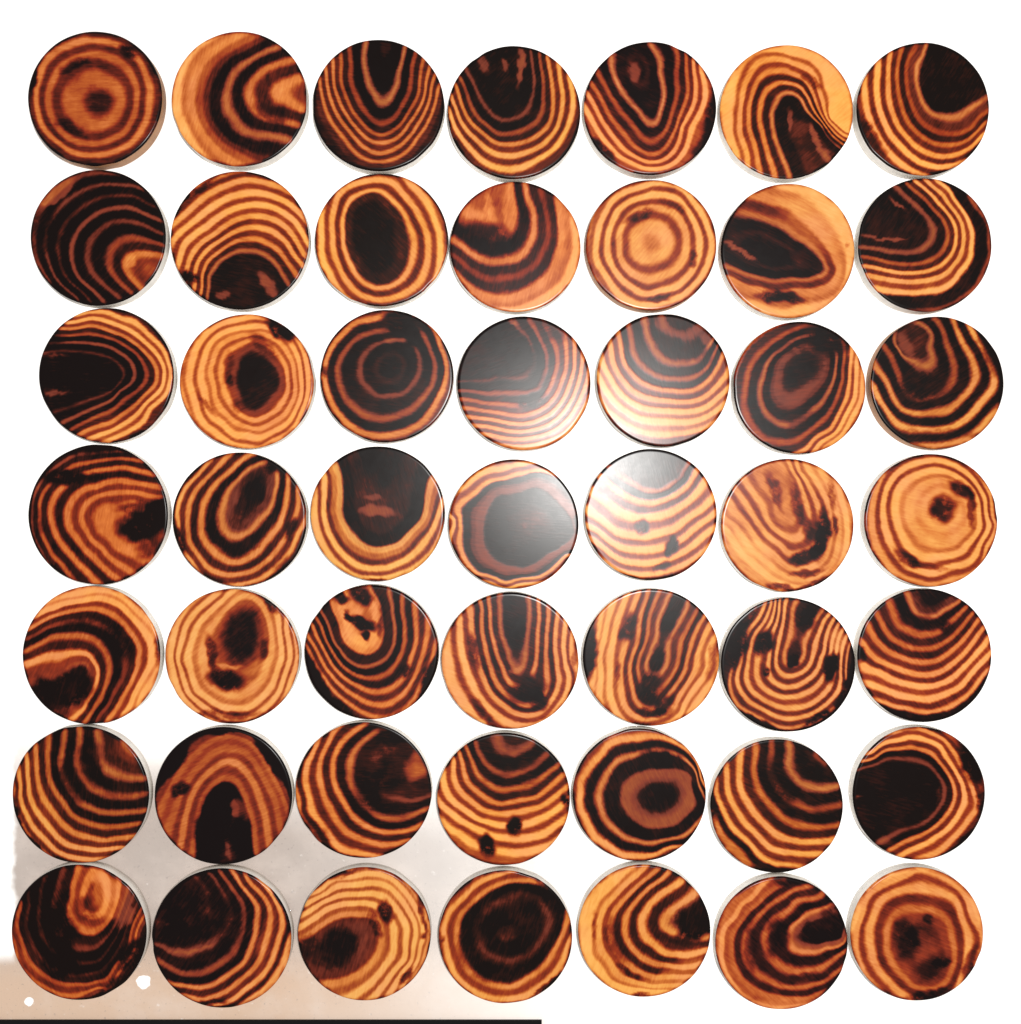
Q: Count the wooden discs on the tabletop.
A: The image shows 49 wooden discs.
